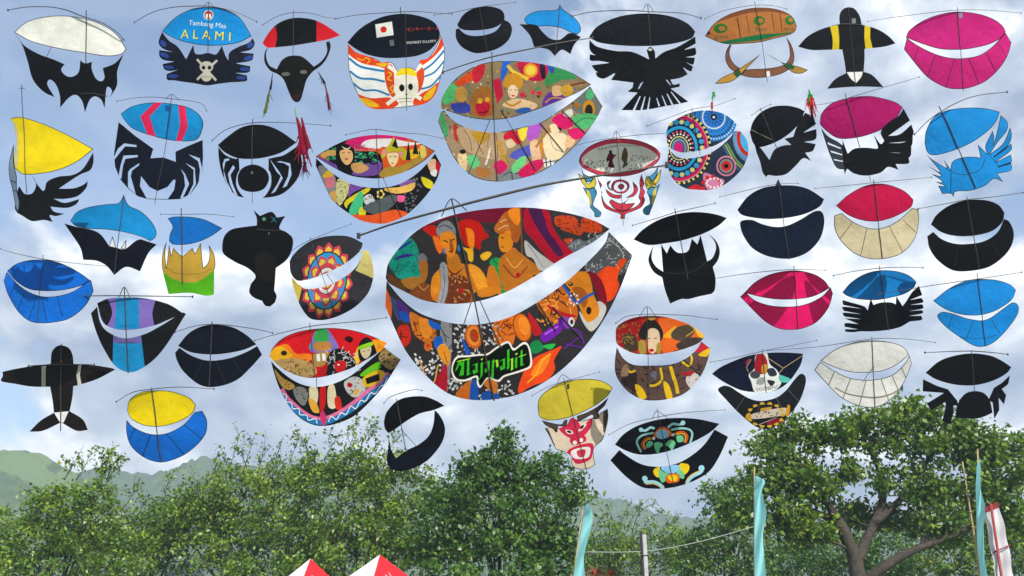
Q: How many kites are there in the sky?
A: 45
